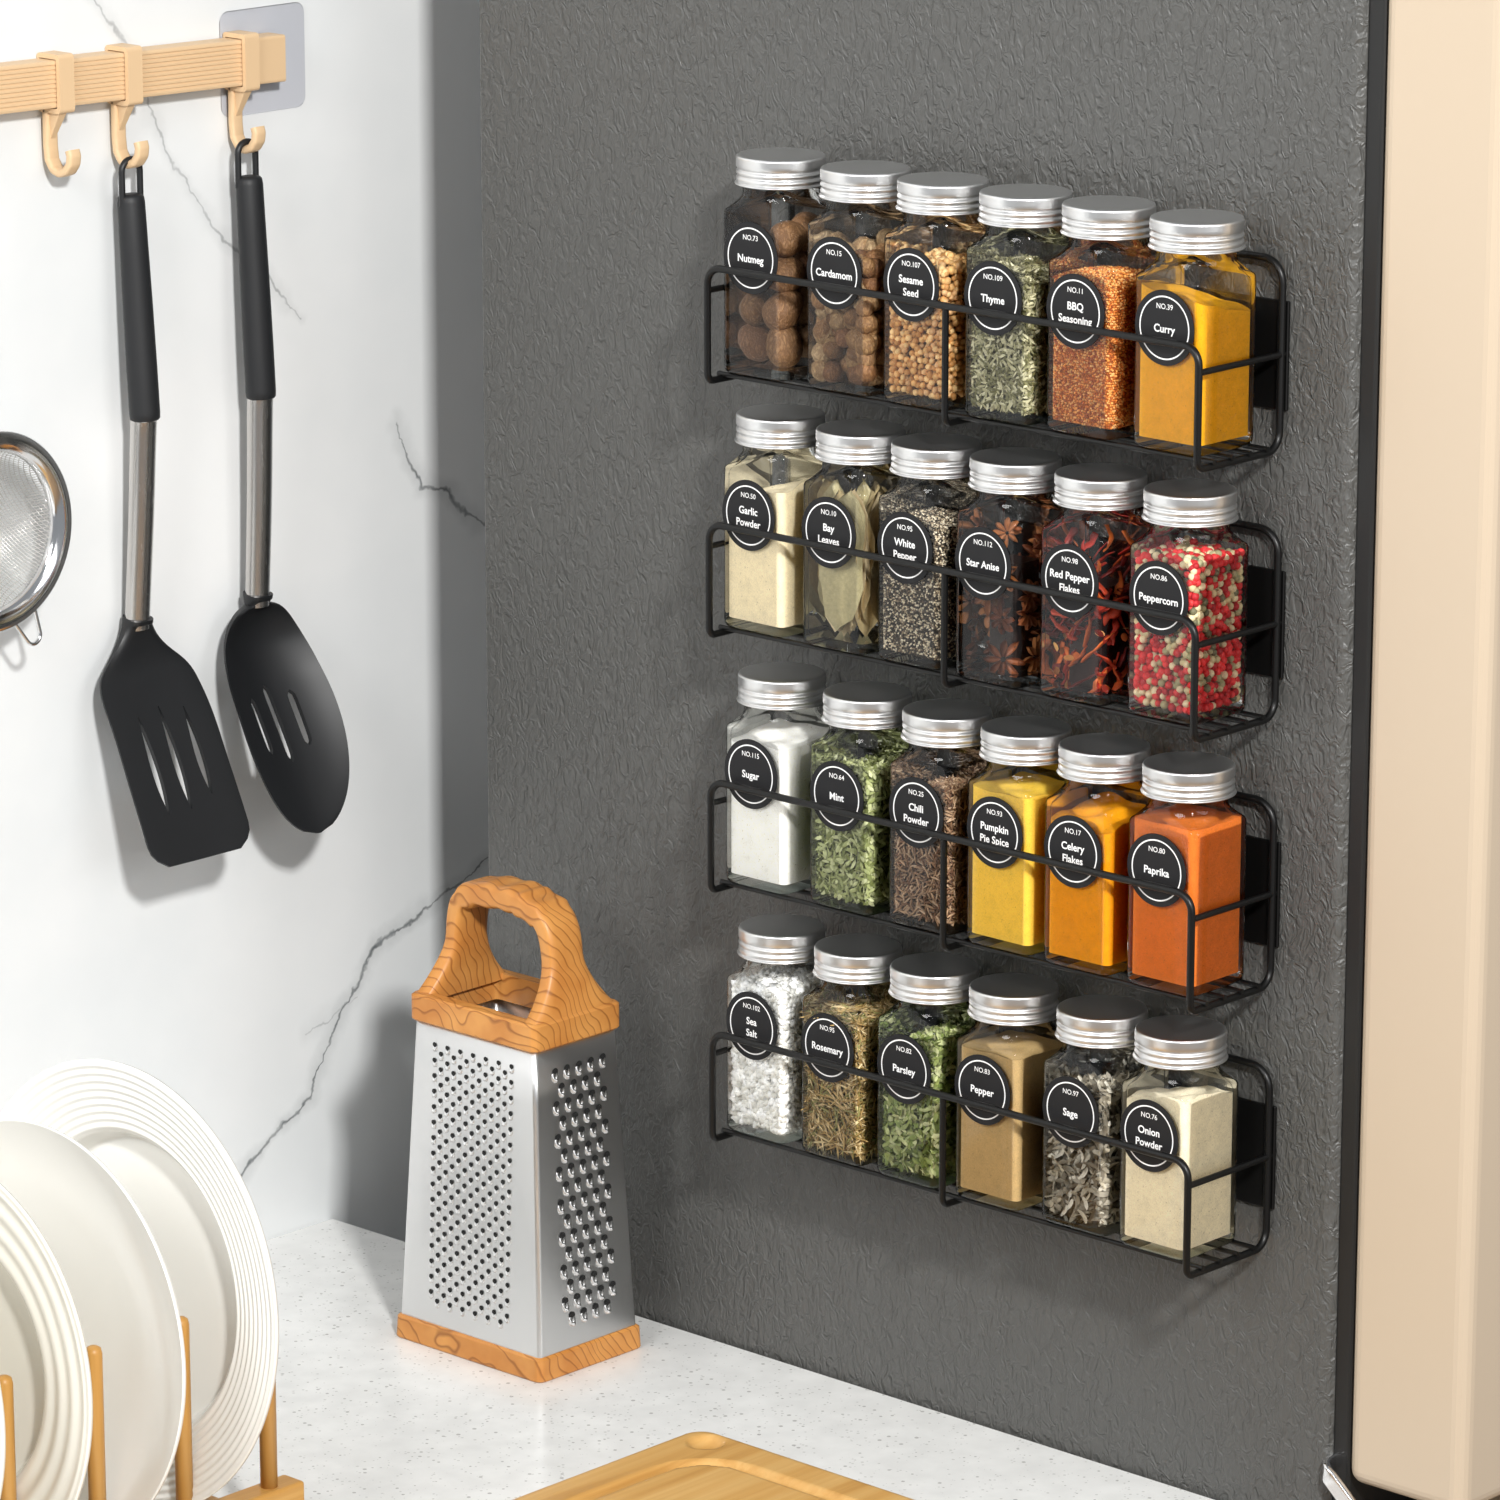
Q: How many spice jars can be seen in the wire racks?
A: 24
